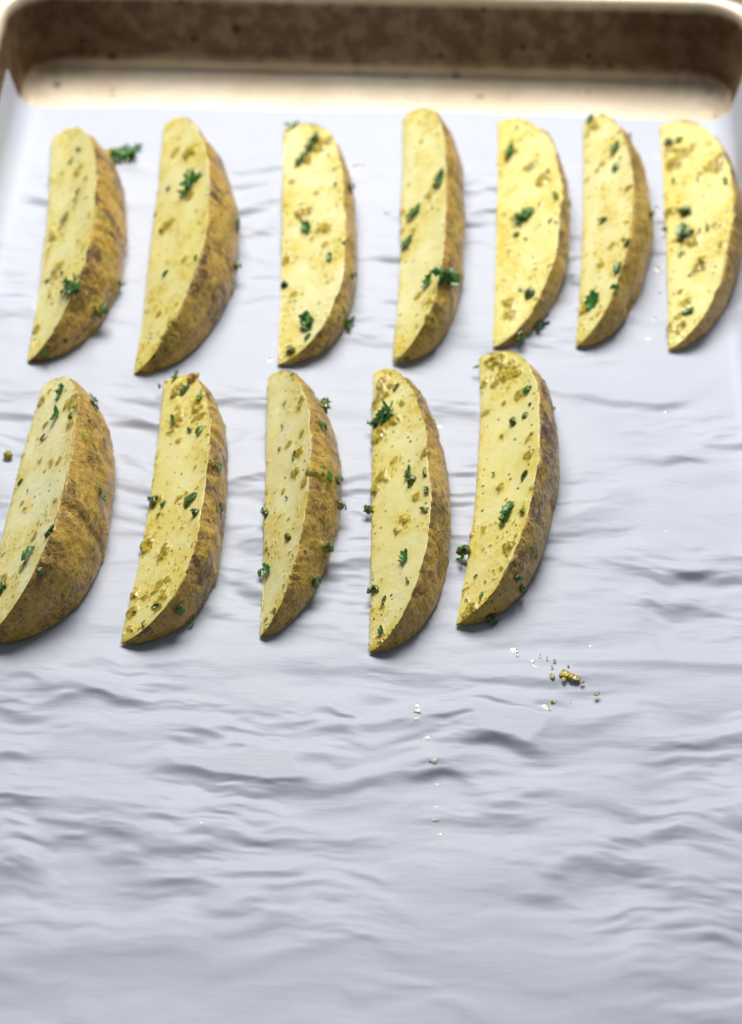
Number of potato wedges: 12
